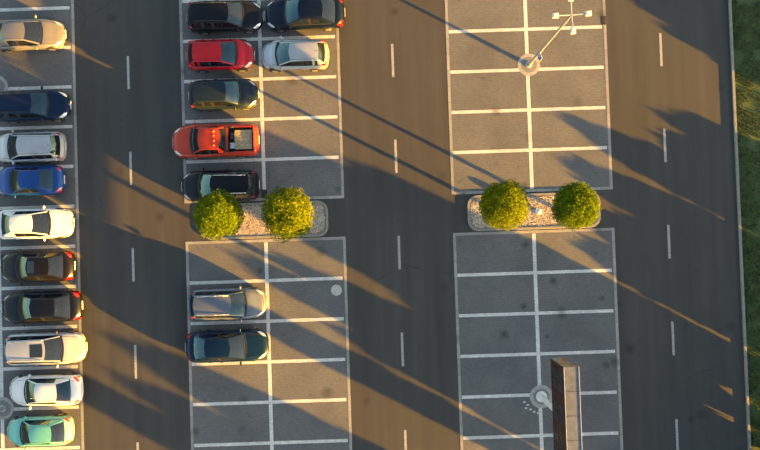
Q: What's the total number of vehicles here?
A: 19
